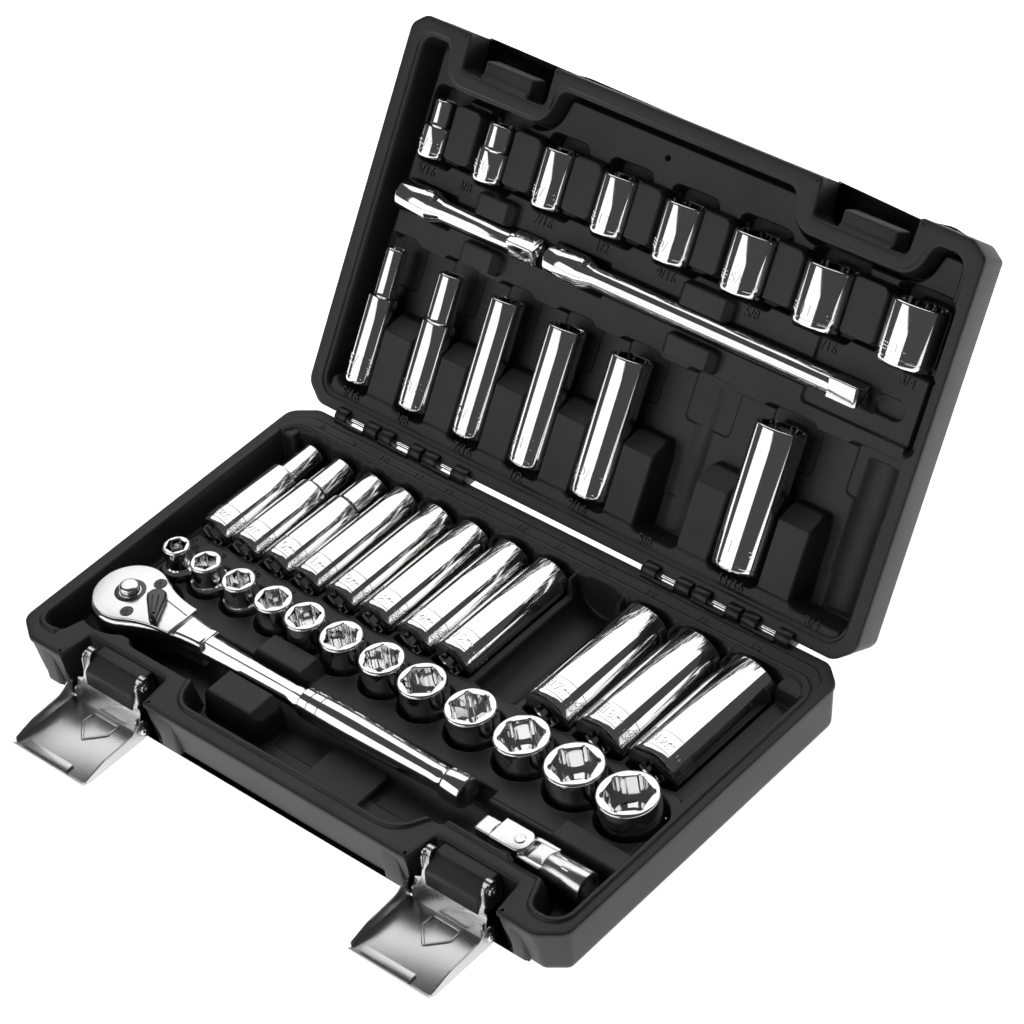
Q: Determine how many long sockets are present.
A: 17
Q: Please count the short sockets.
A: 20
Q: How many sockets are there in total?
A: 37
